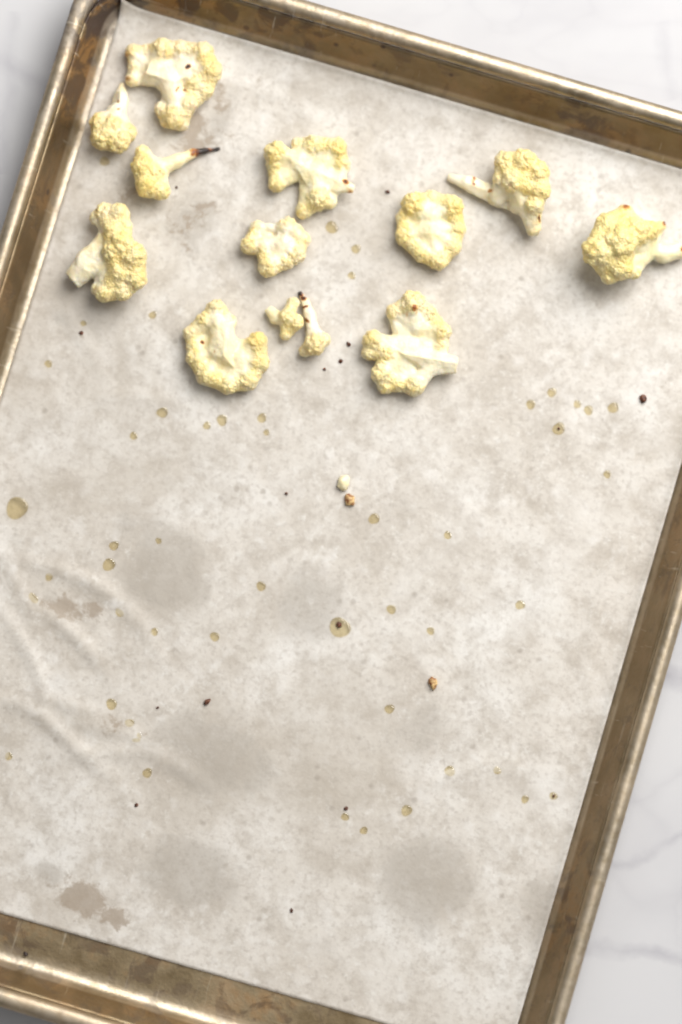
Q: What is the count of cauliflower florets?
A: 13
